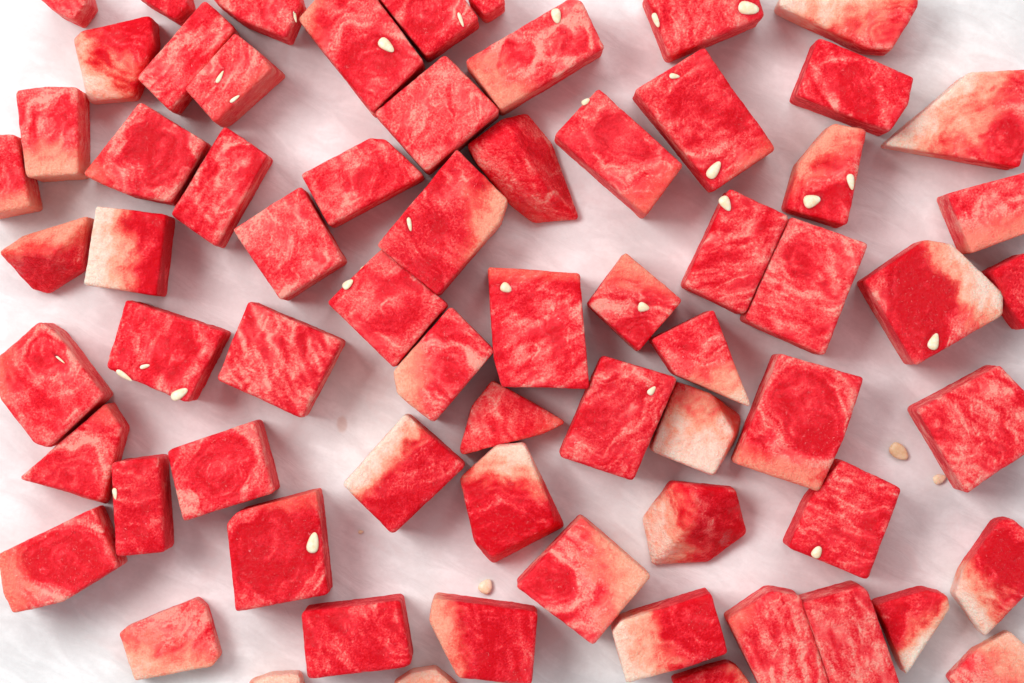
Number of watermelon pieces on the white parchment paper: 68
